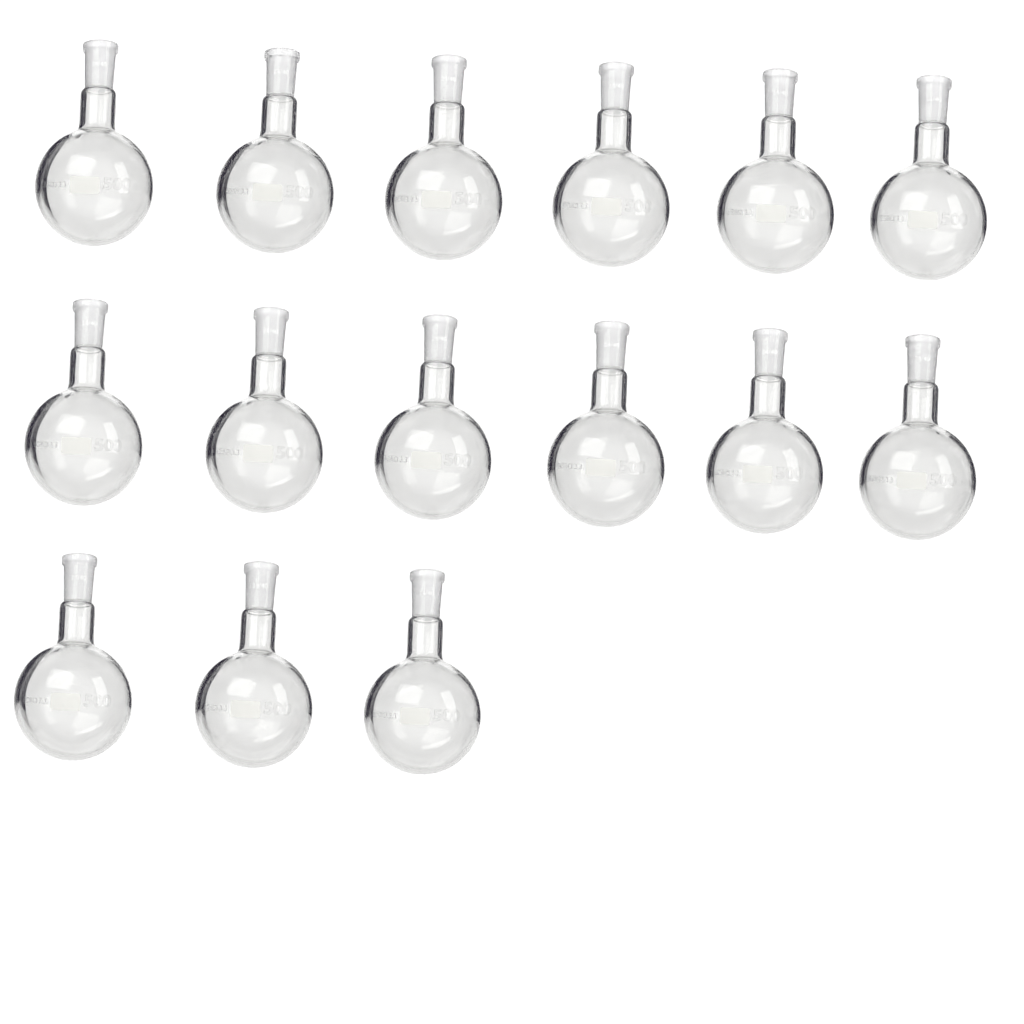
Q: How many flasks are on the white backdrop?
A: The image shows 15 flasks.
